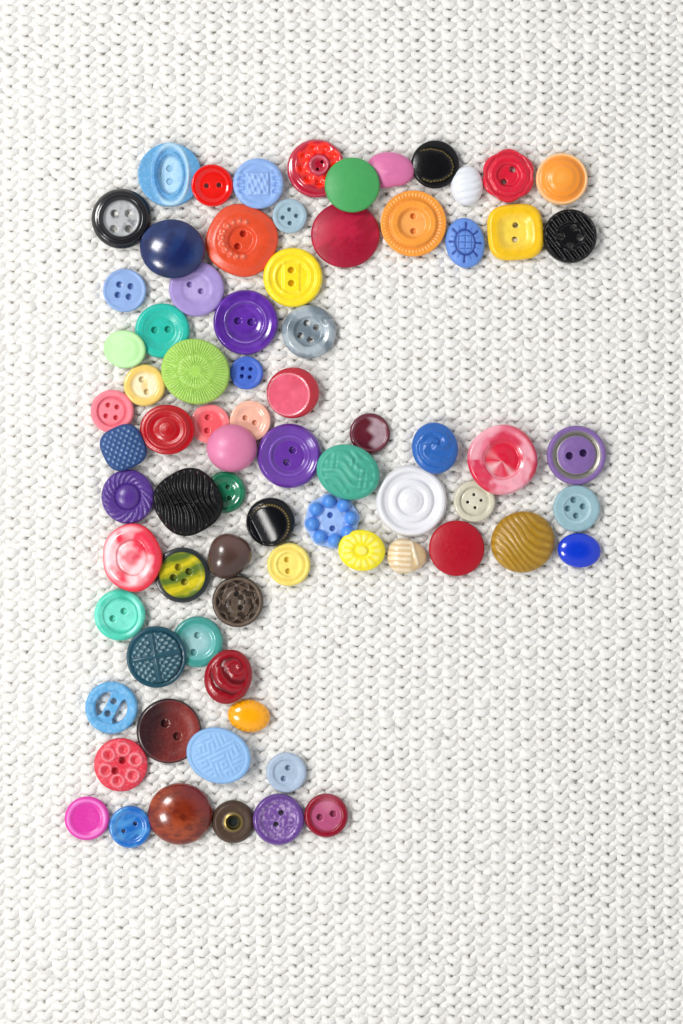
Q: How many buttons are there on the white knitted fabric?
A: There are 76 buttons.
